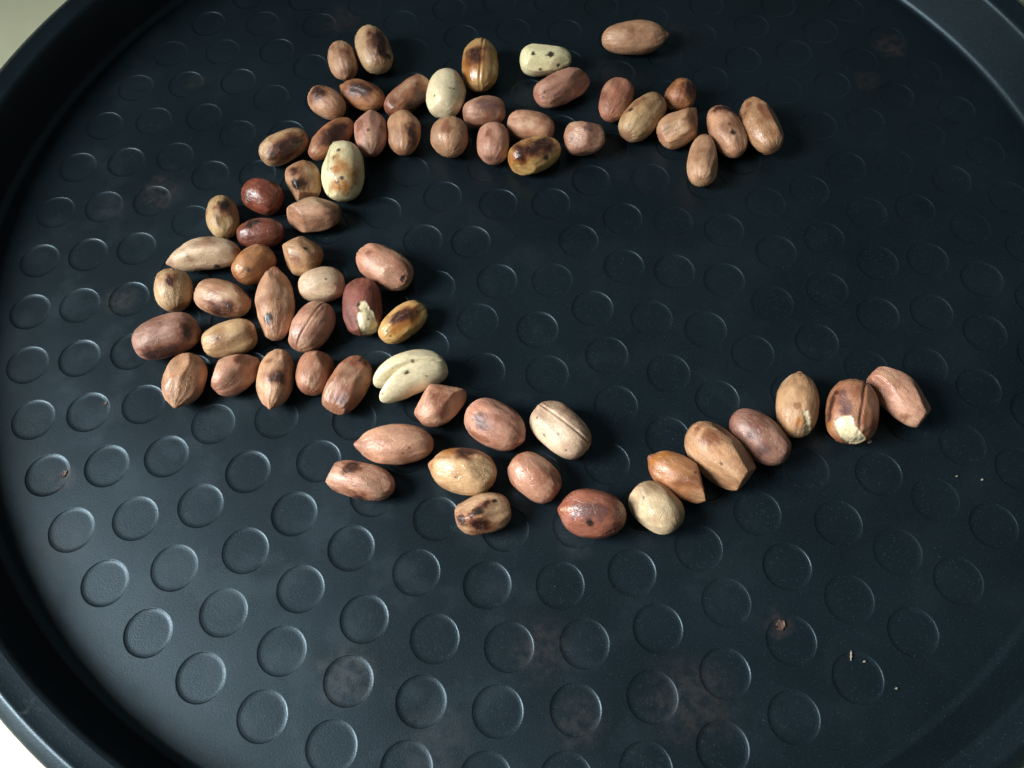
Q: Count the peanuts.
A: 68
